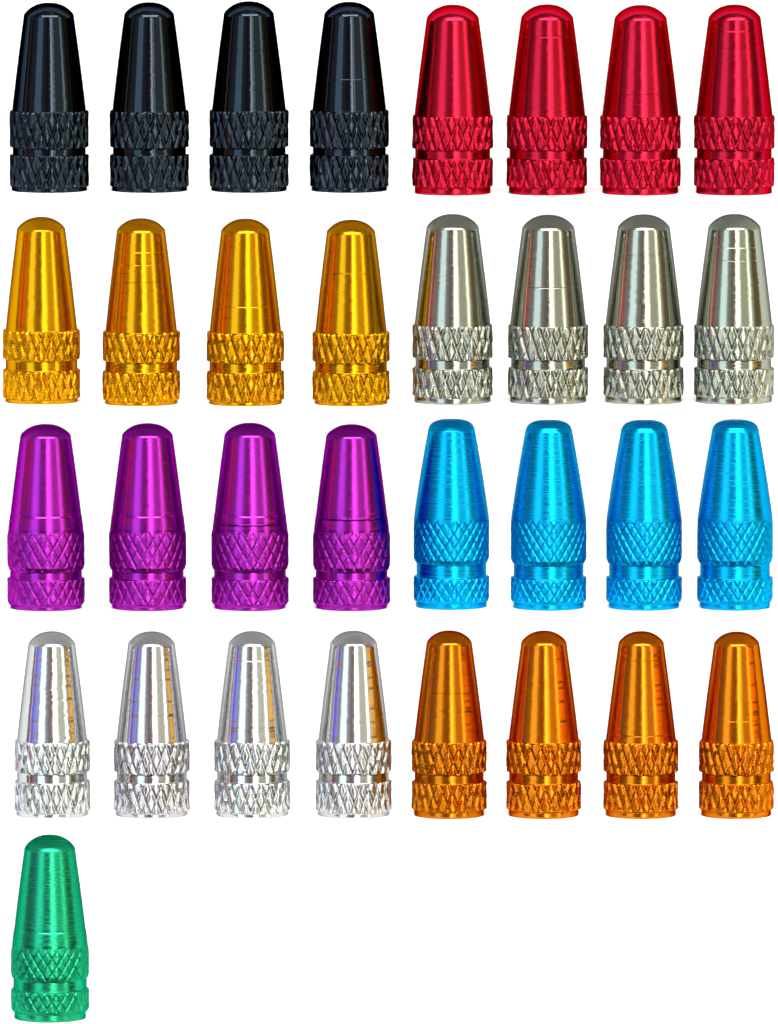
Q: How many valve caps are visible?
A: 33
